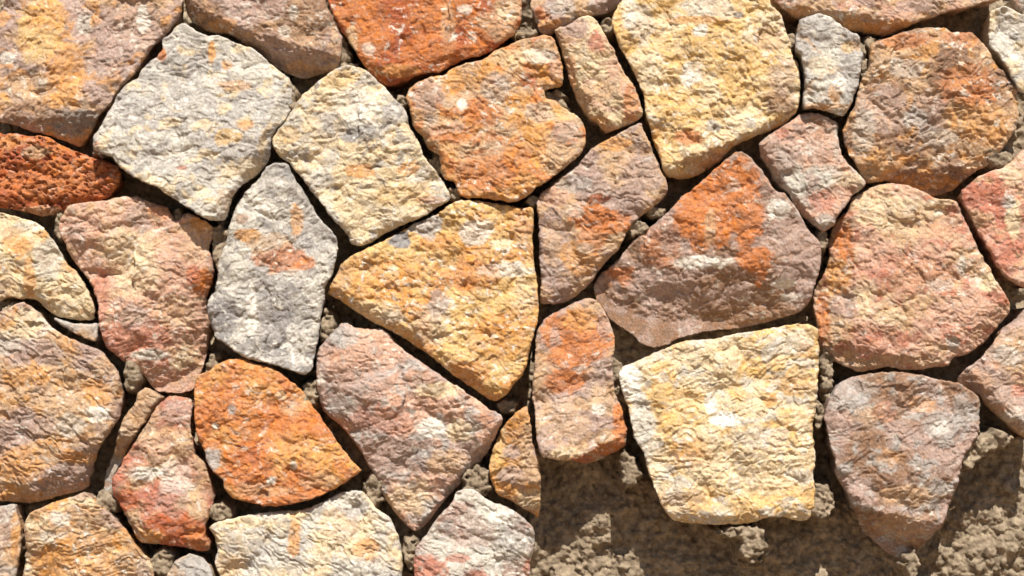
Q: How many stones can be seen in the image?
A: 40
